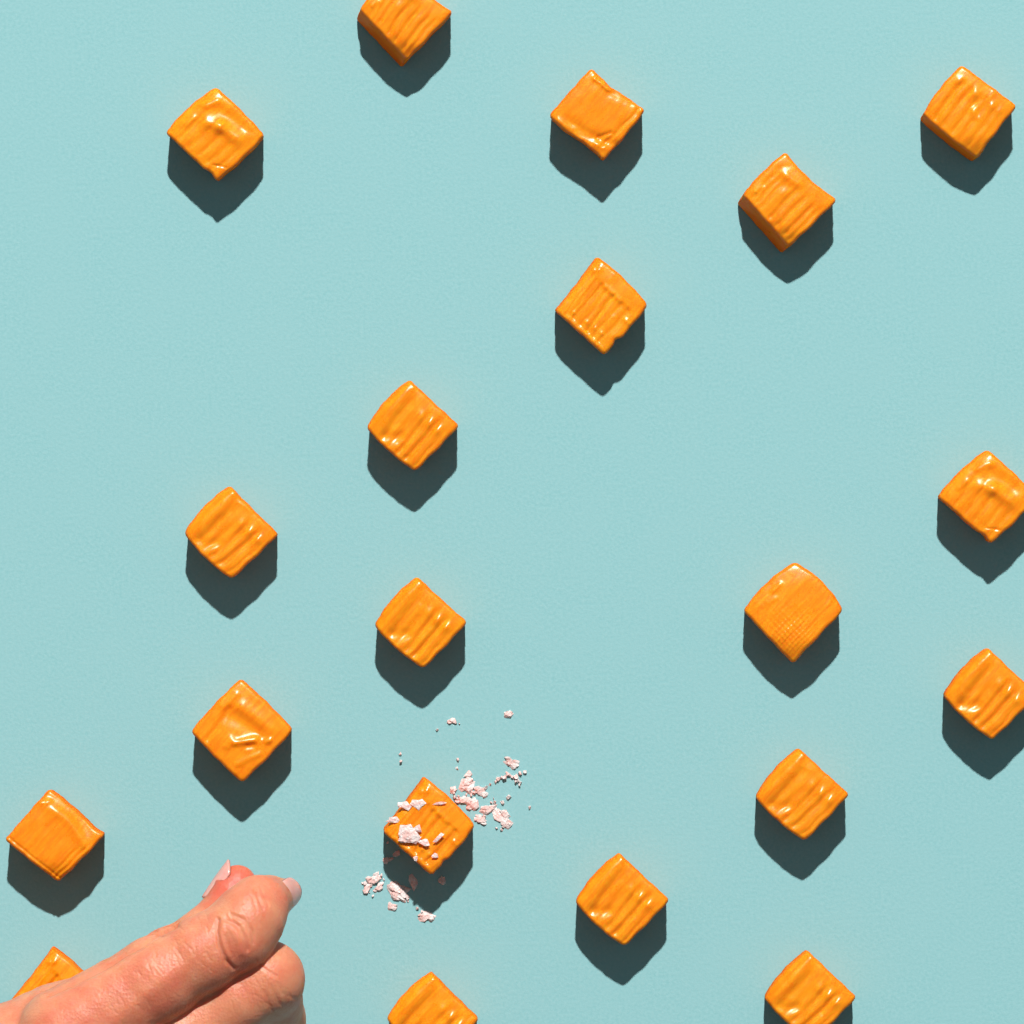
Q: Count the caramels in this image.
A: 20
